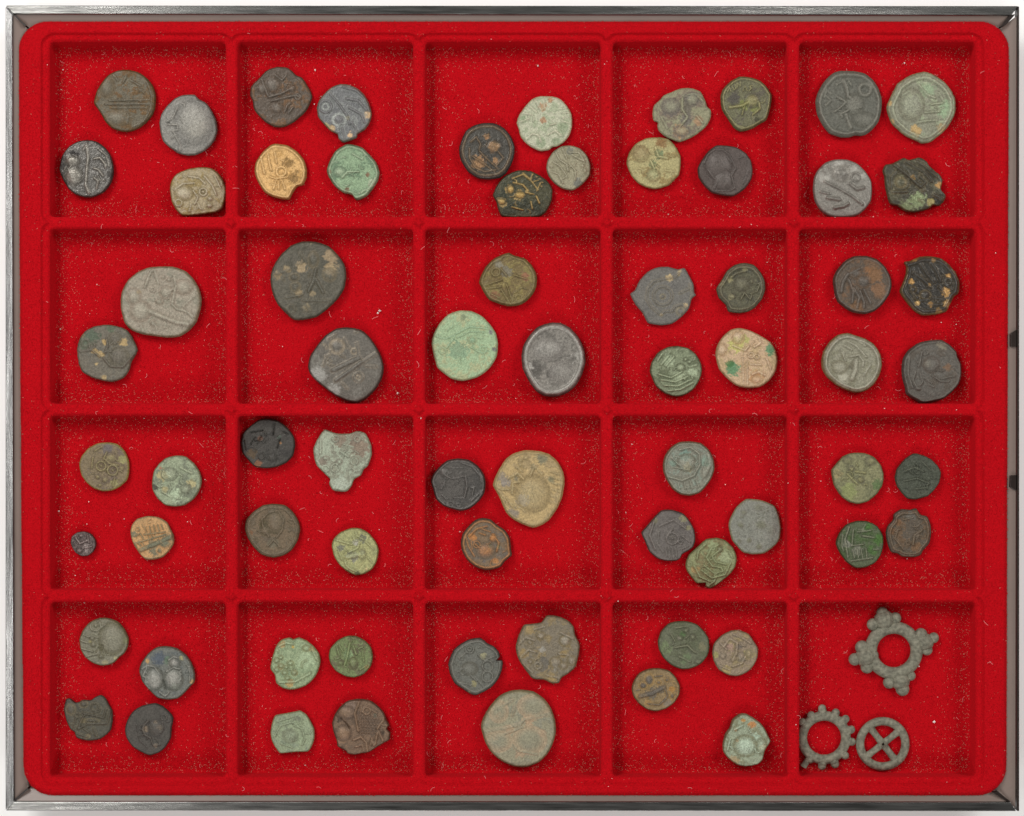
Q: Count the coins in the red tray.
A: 69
